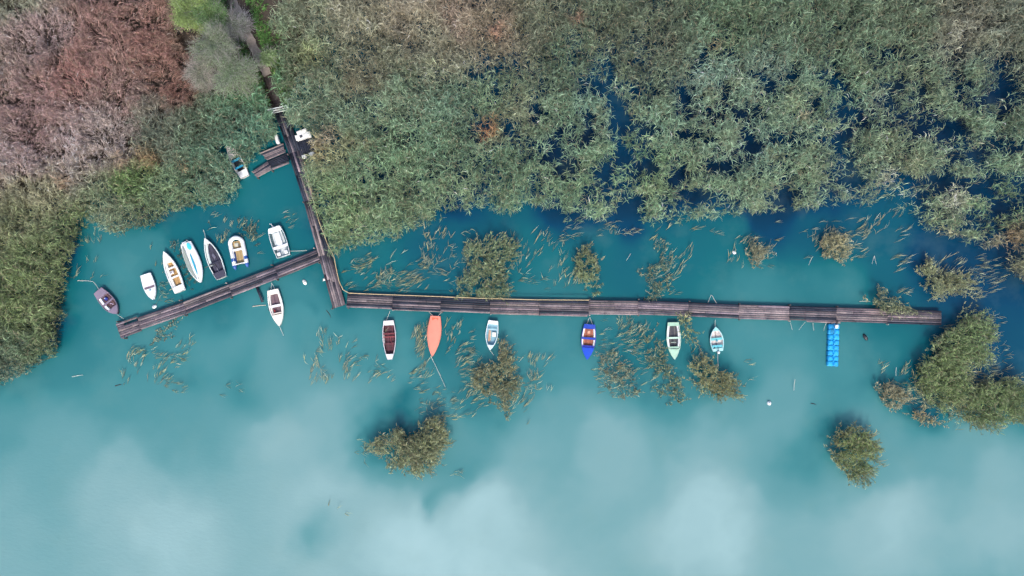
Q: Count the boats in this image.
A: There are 15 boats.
